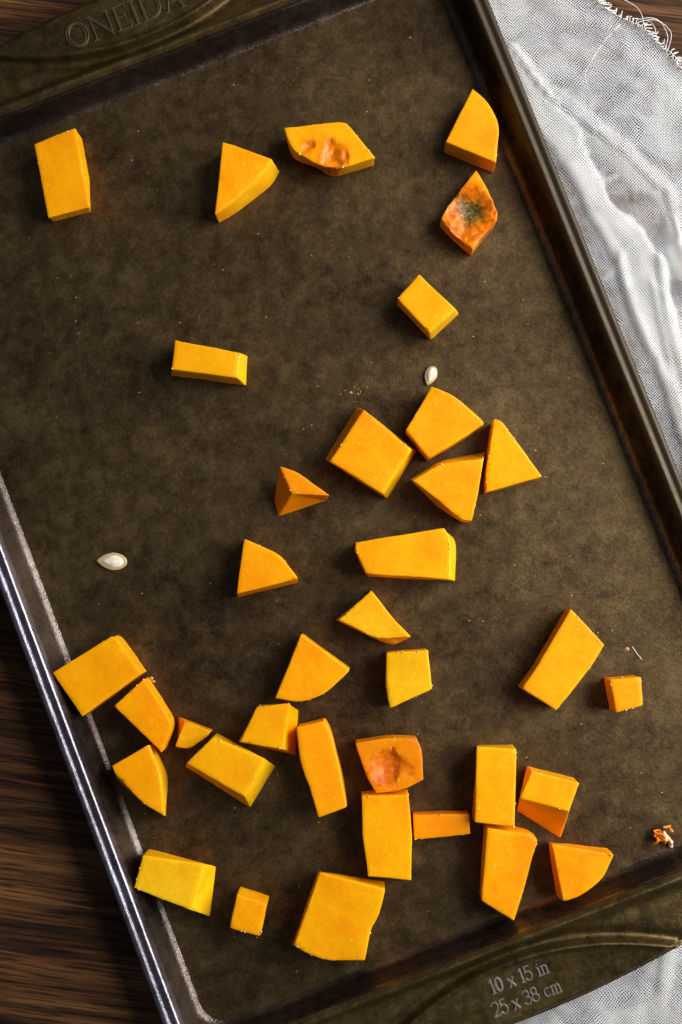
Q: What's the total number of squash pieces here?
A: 36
